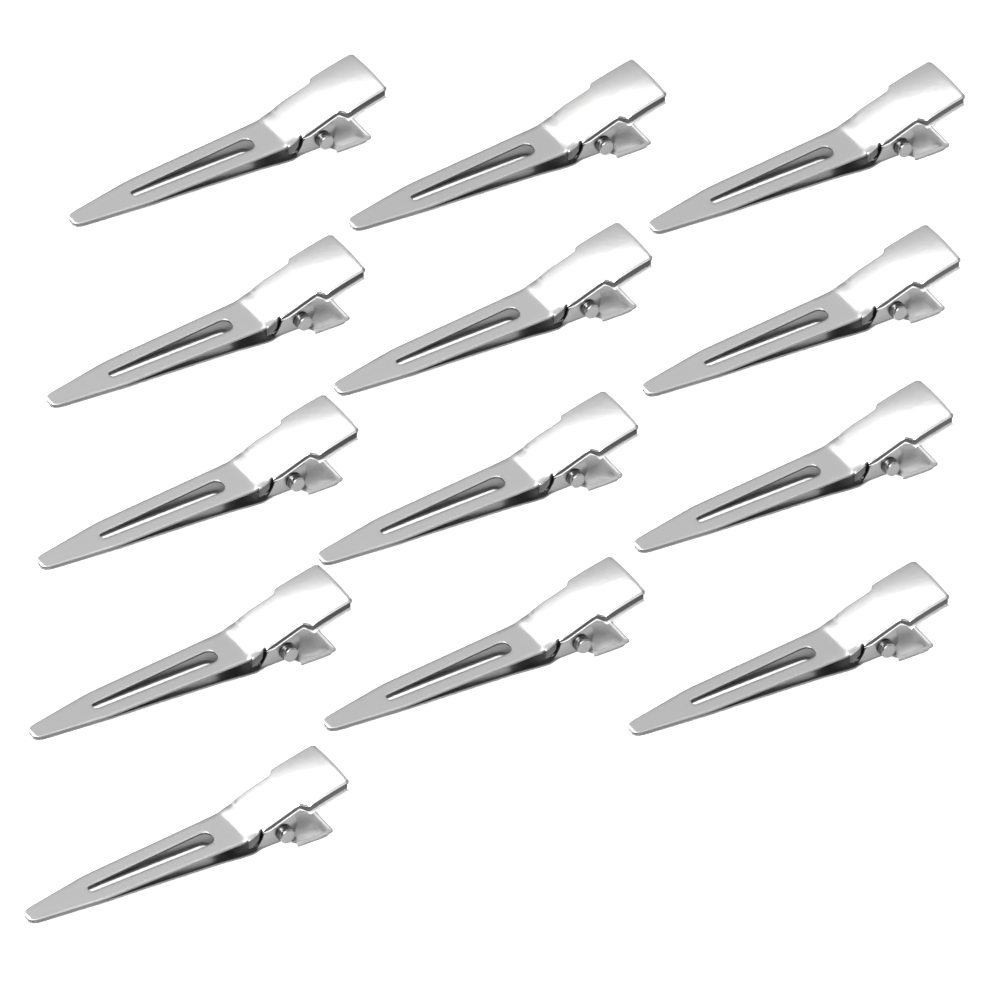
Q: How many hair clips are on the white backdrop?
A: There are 13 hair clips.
